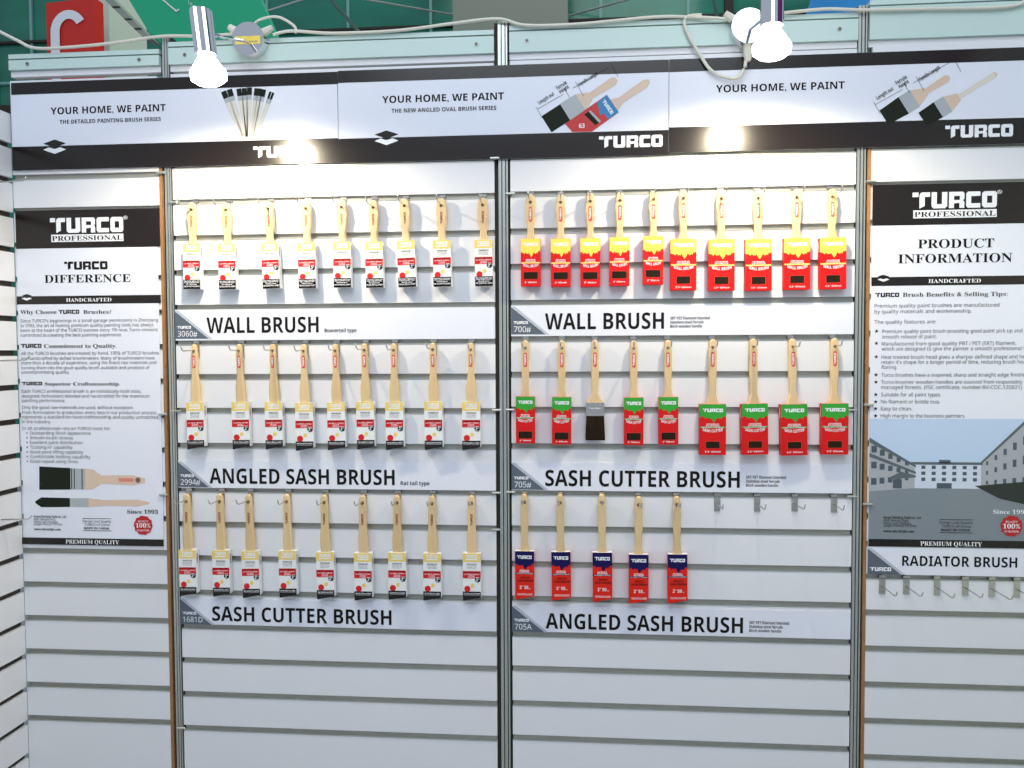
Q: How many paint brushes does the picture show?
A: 51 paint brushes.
